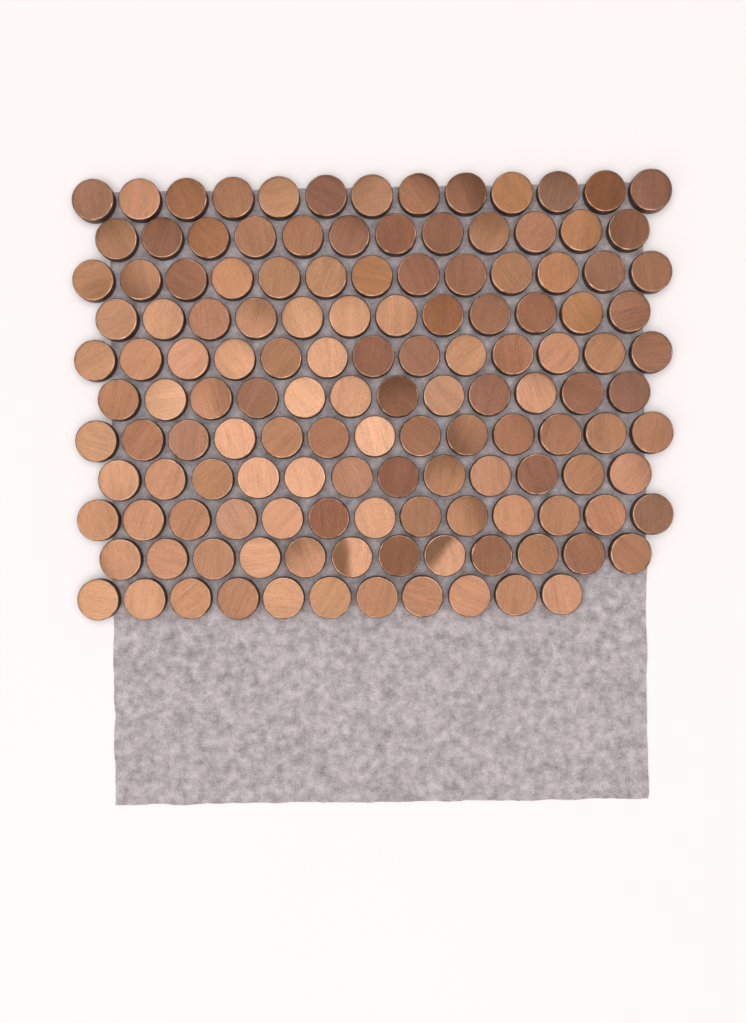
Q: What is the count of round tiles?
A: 136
